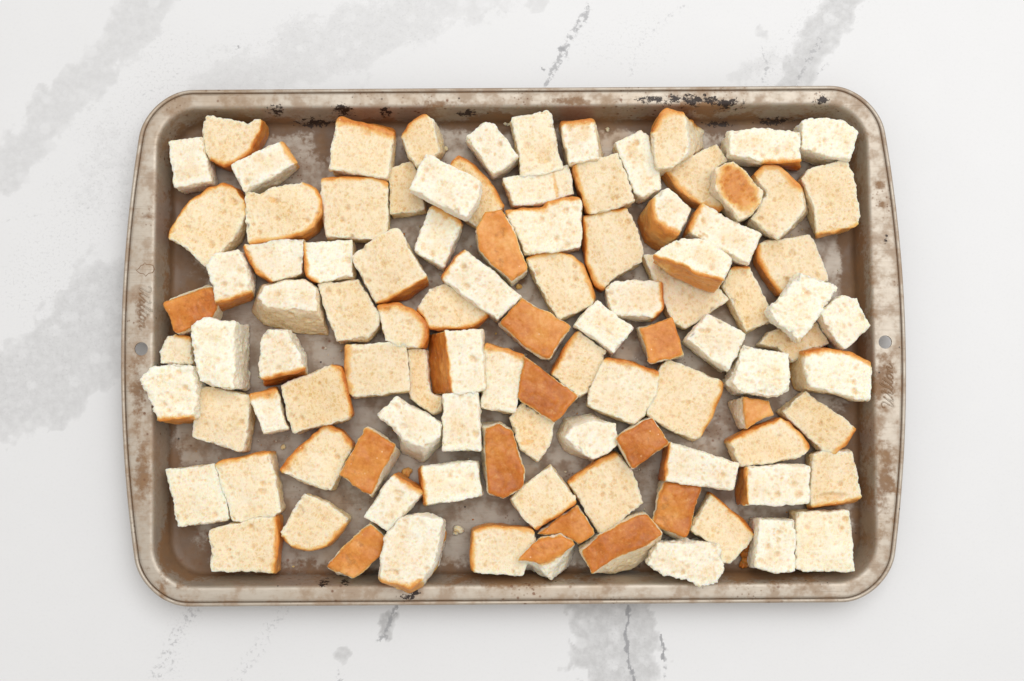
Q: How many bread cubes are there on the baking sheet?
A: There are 103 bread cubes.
